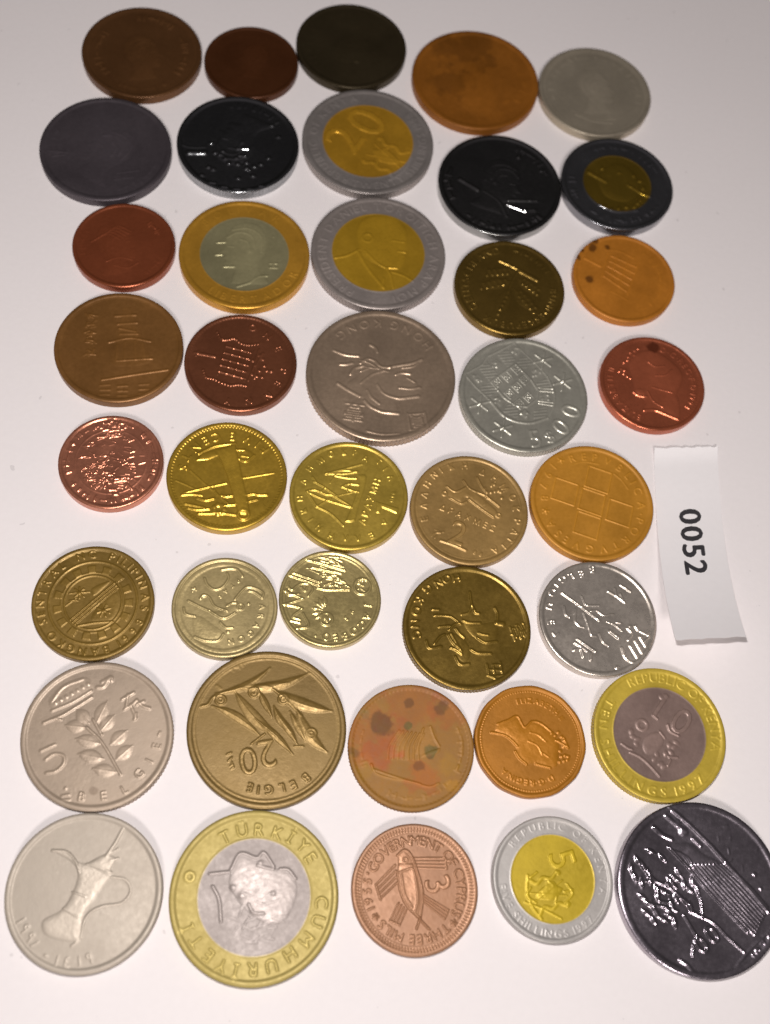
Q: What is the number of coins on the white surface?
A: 40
